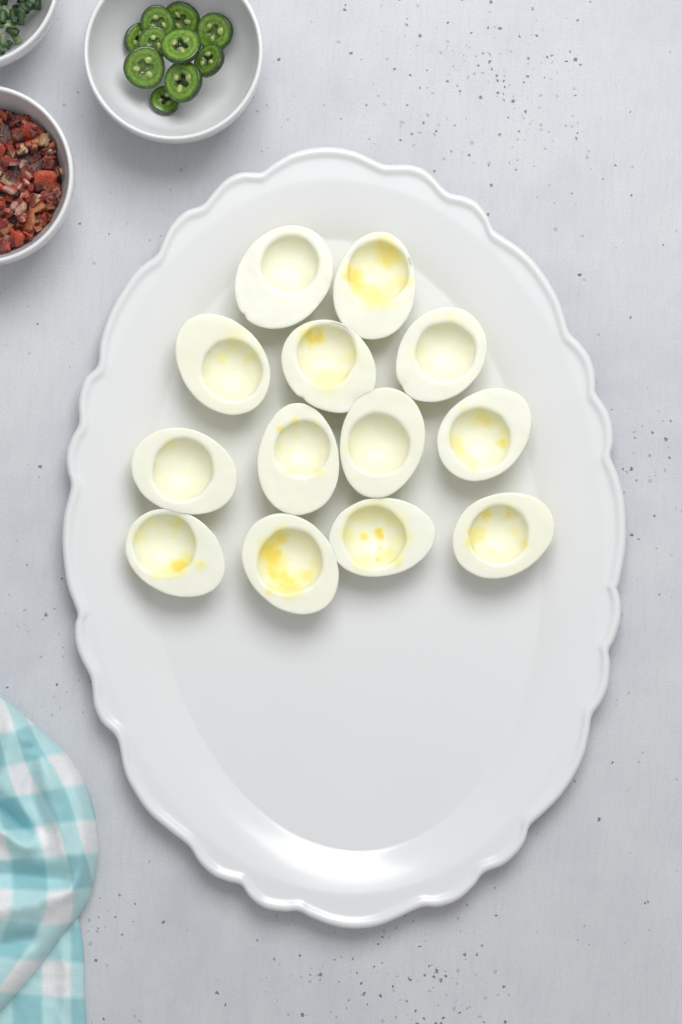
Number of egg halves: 13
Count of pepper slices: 10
